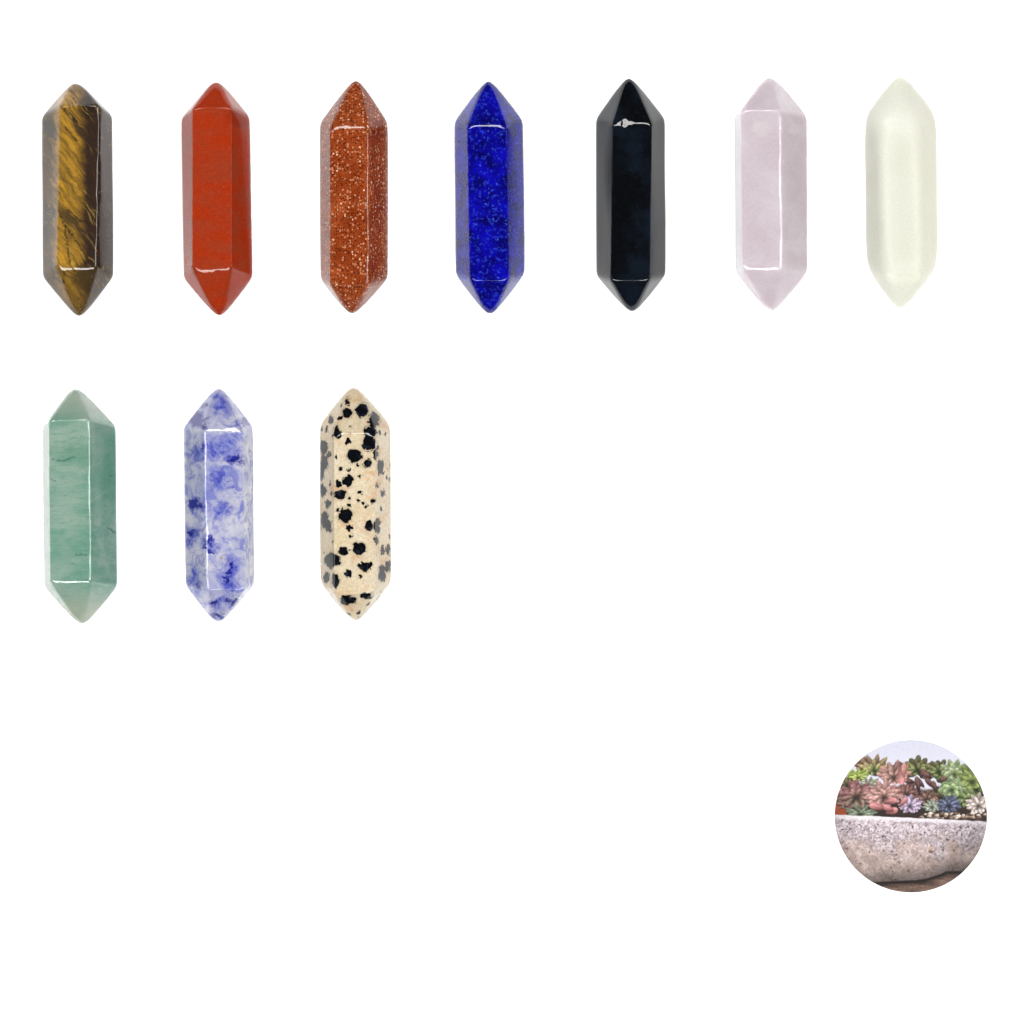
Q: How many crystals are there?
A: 10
